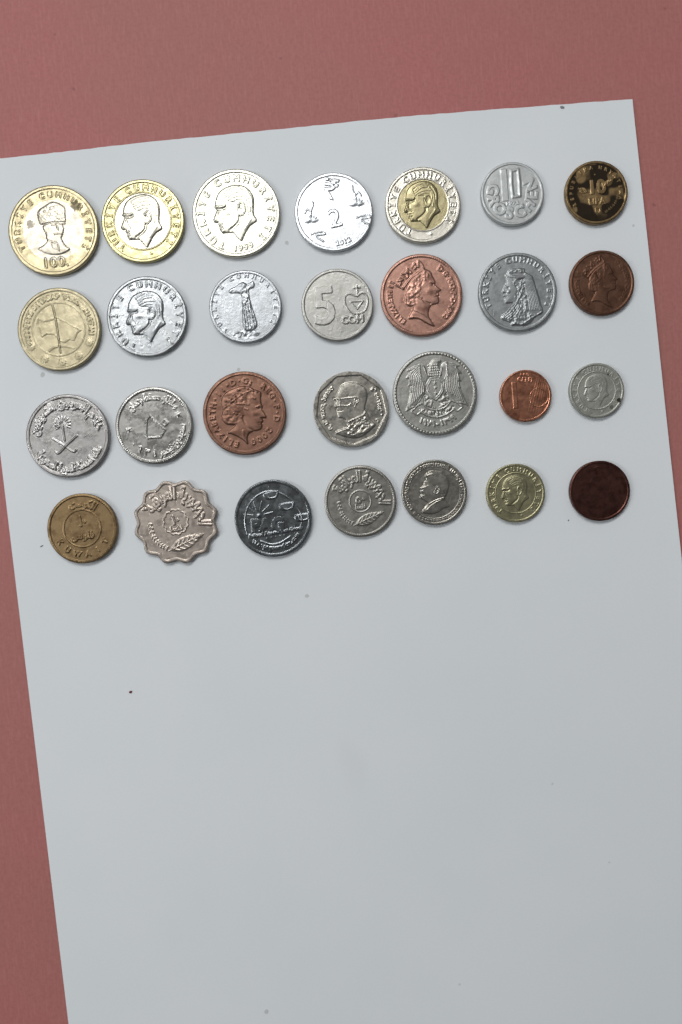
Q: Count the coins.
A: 28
